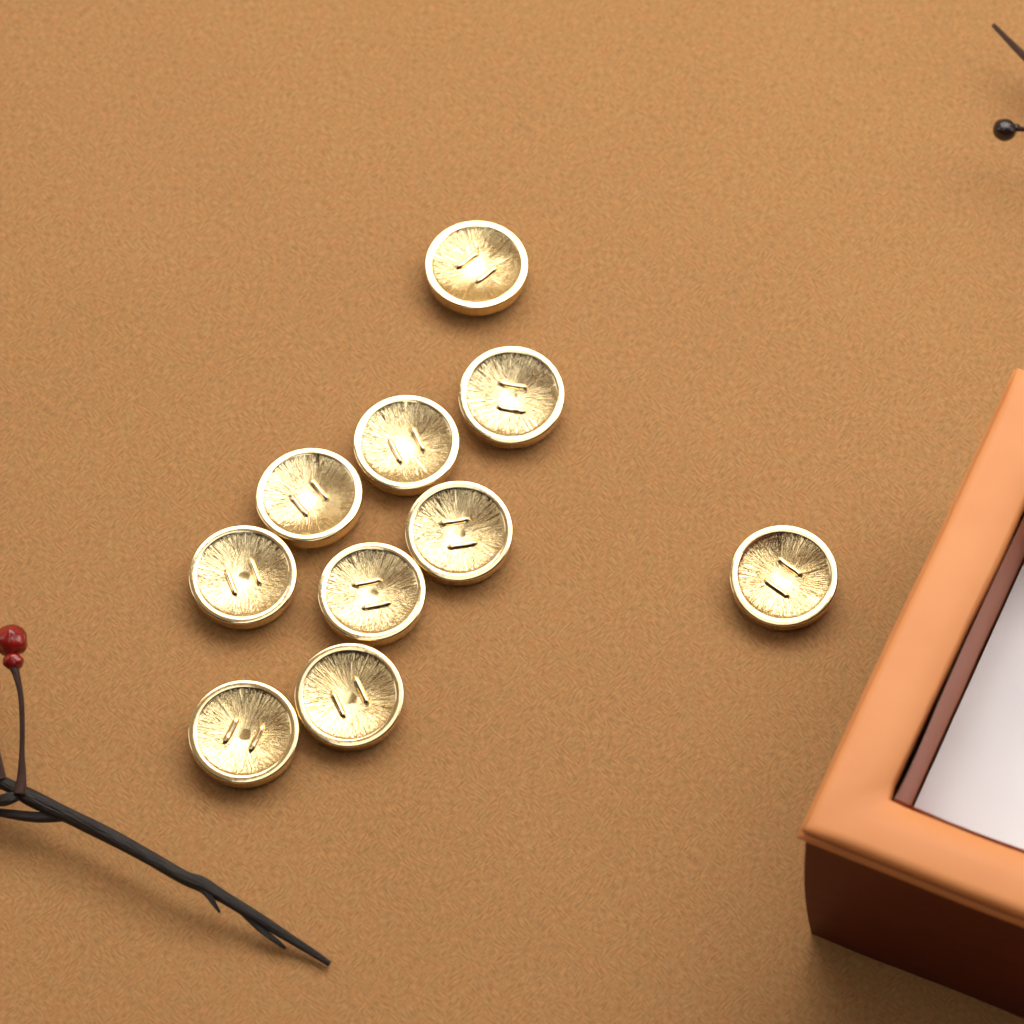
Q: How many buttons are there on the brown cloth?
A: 10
